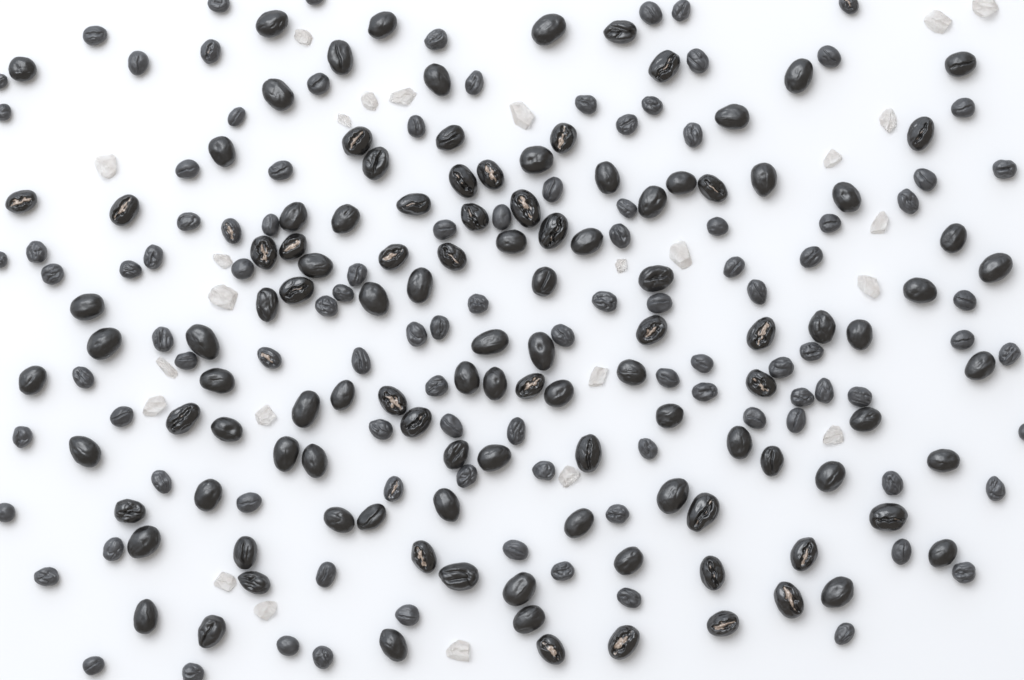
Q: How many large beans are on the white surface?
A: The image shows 115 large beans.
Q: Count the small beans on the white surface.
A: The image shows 104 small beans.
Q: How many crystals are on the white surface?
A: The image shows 25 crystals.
